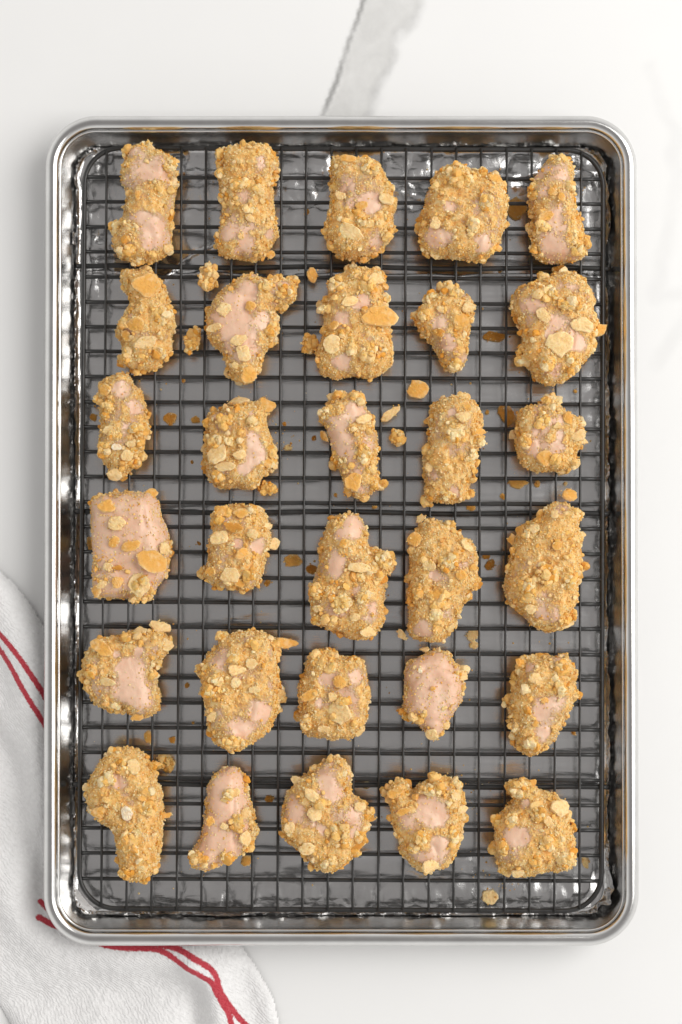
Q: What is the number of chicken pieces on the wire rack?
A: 30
